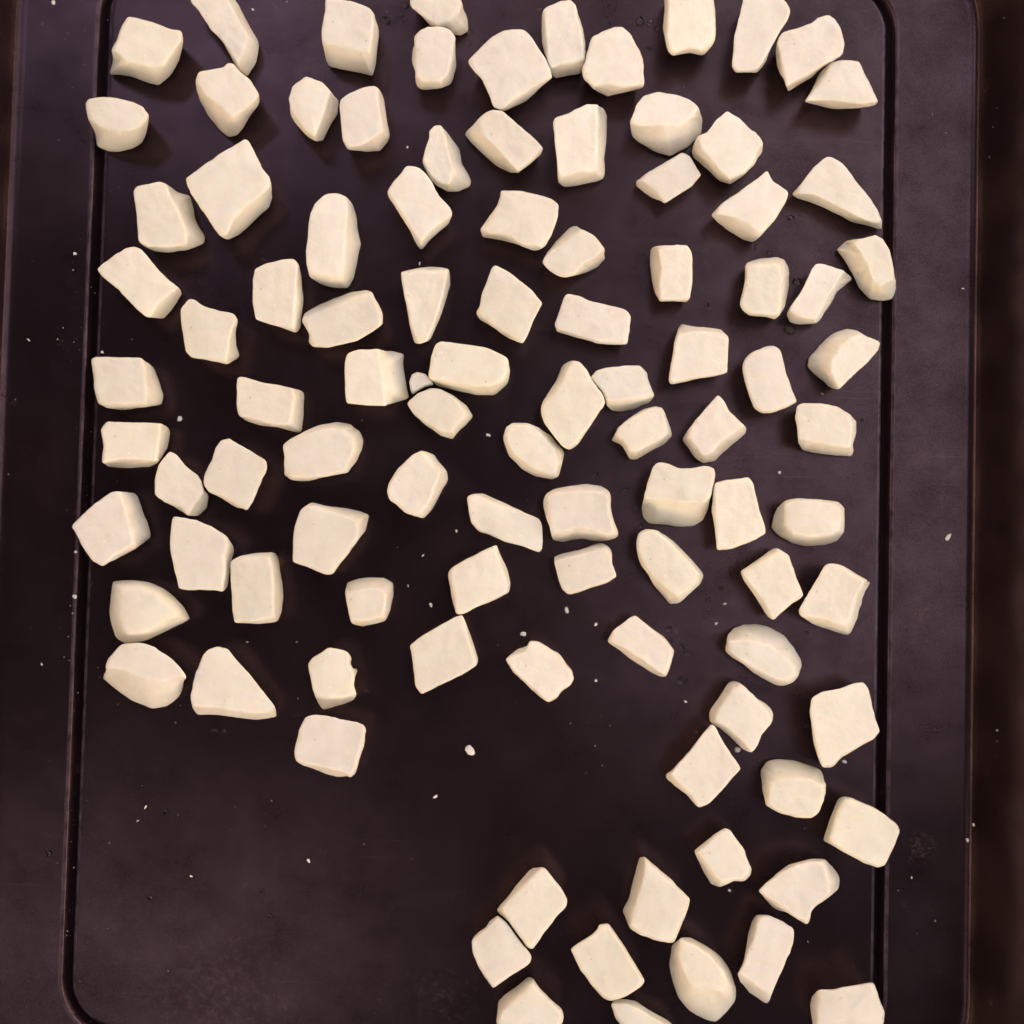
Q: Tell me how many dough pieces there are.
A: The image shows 101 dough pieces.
